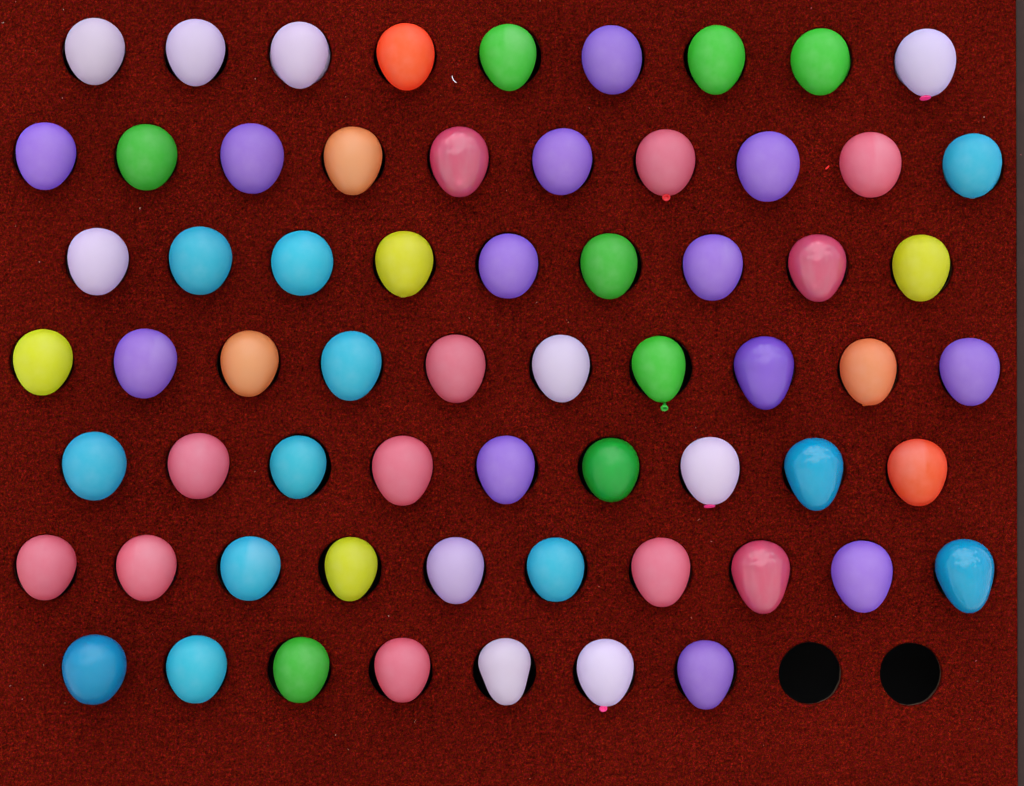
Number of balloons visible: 64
